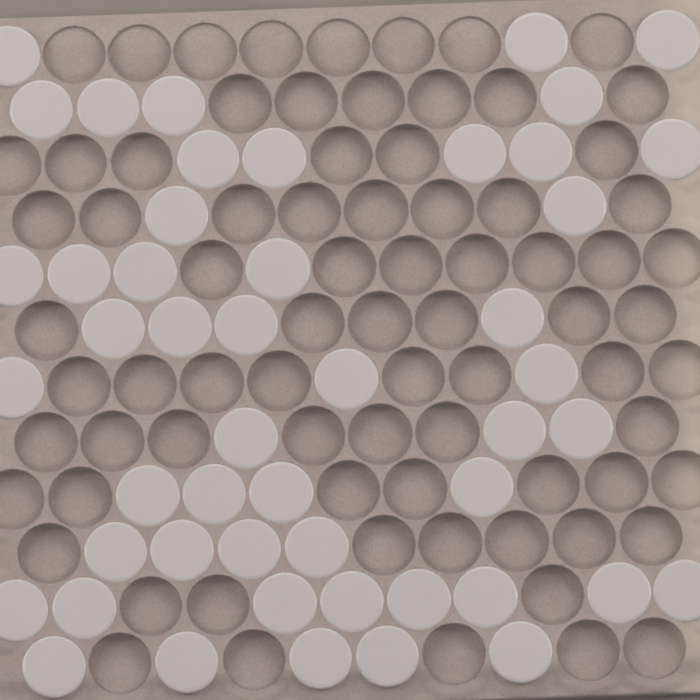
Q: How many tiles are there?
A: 49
